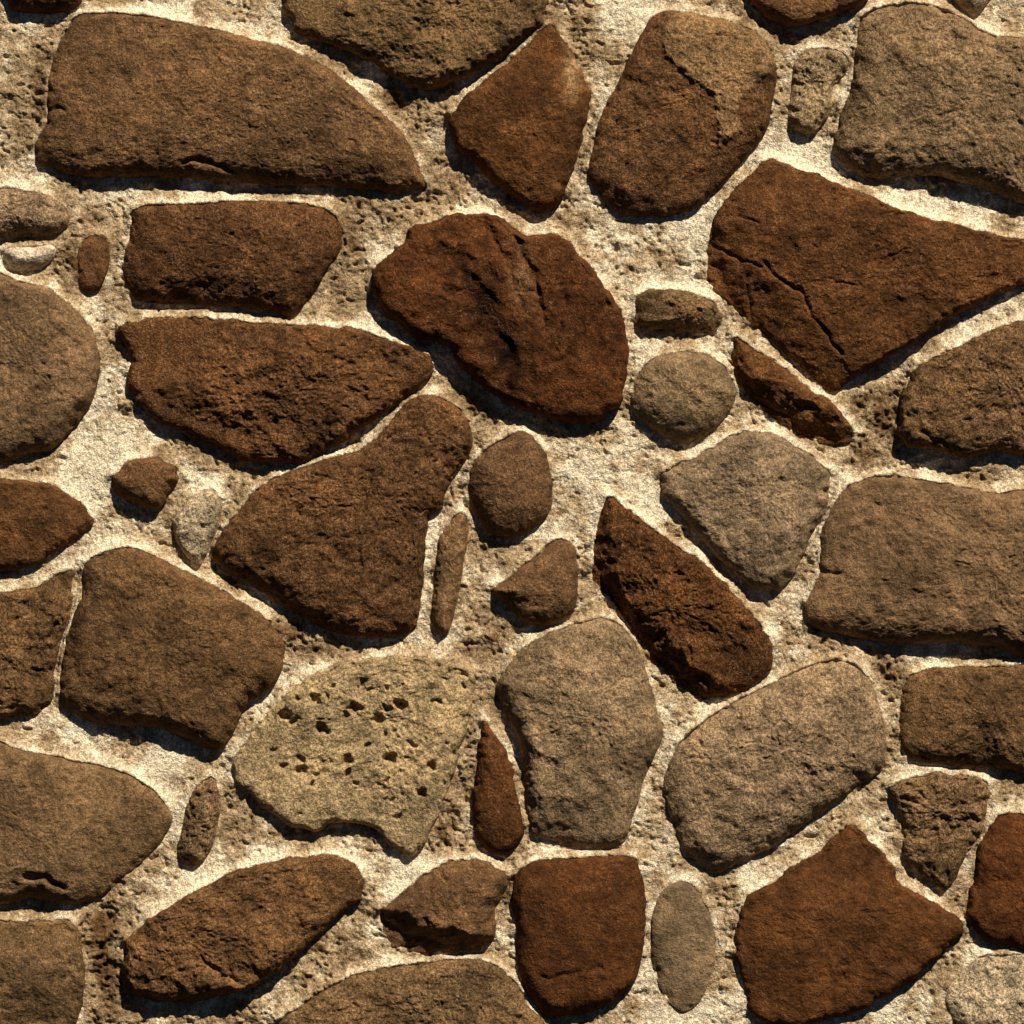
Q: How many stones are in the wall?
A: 50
